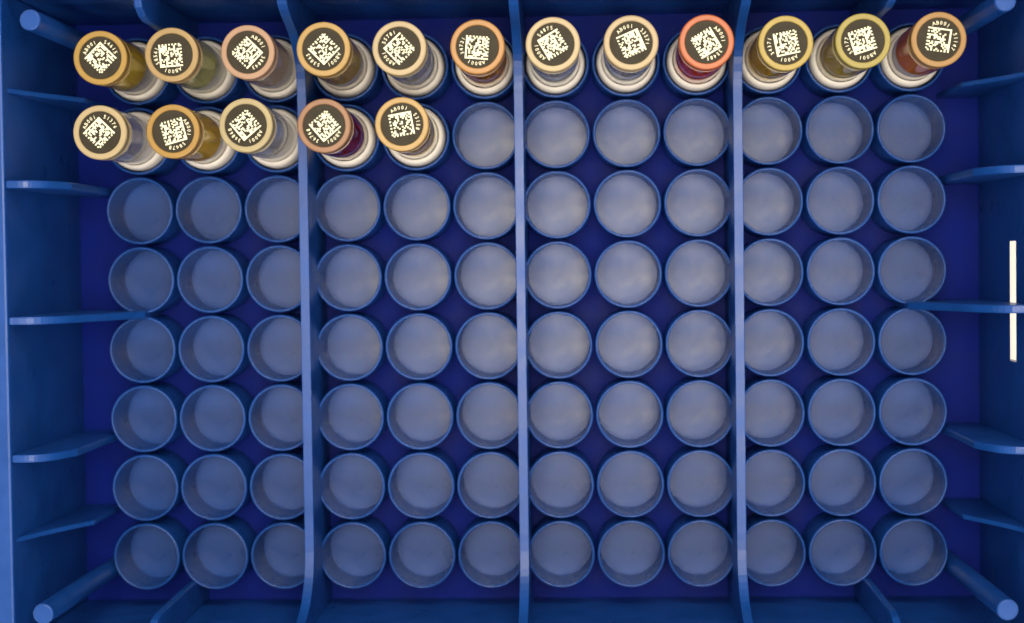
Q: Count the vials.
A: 17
